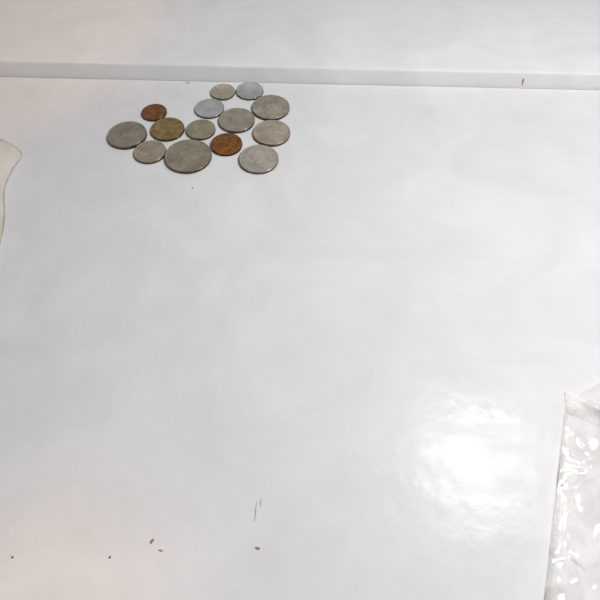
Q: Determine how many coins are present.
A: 14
